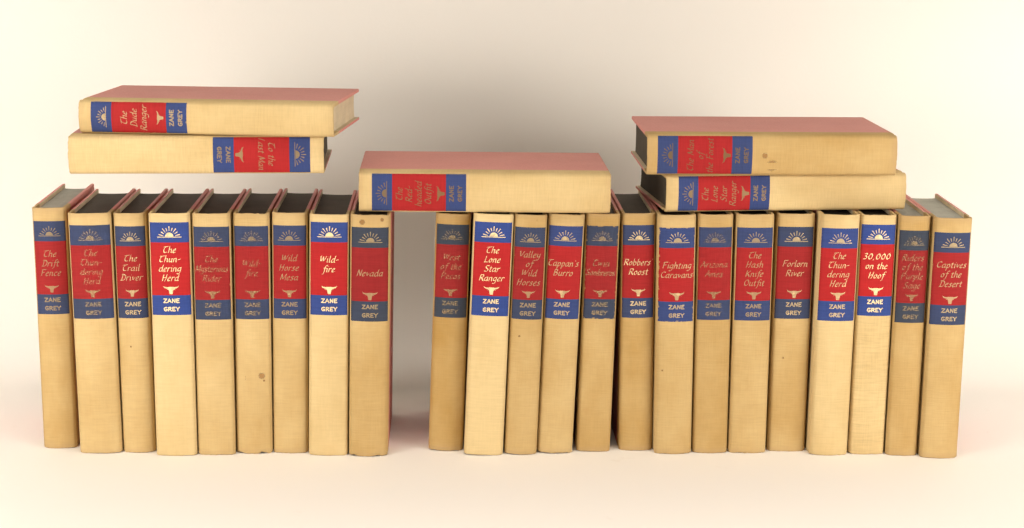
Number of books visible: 28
